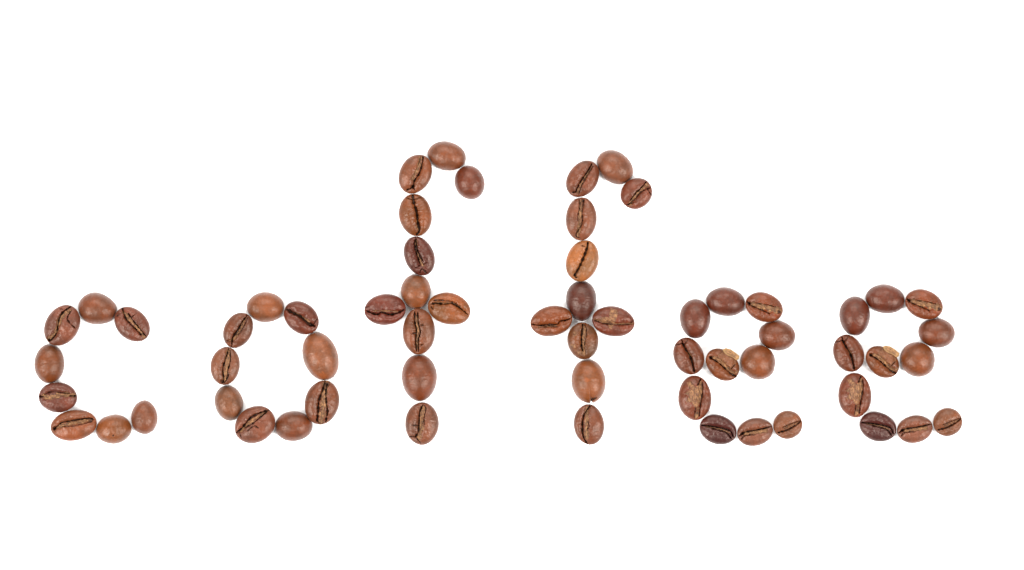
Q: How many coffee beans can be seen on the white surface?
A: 61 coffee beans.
